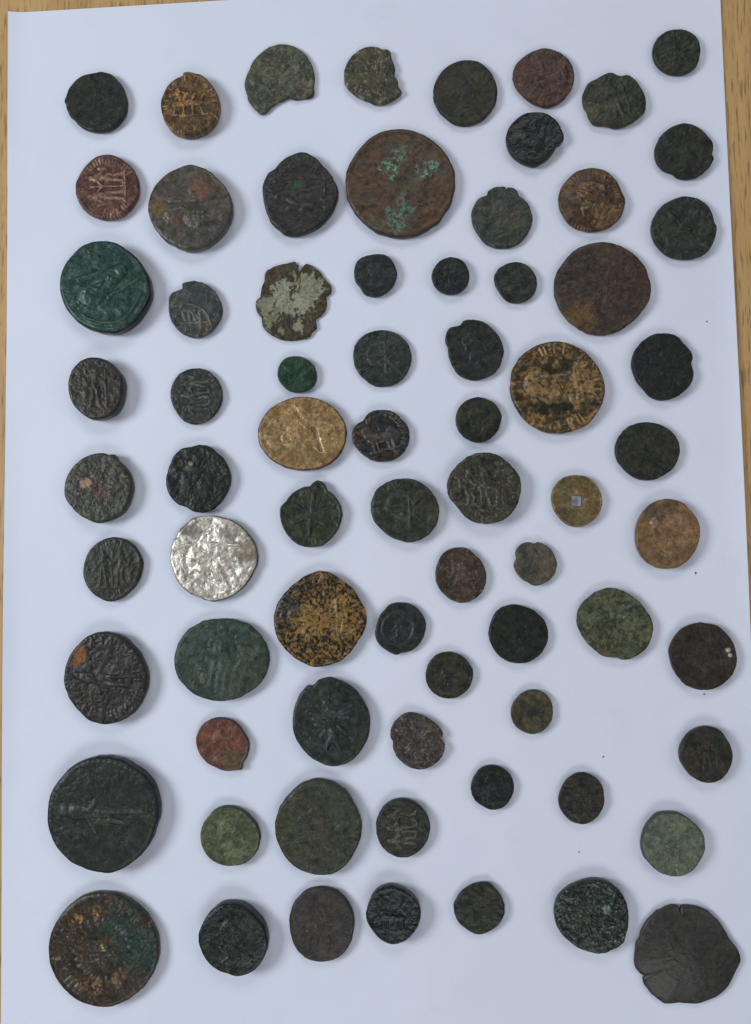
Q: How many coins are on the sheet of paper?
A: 73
